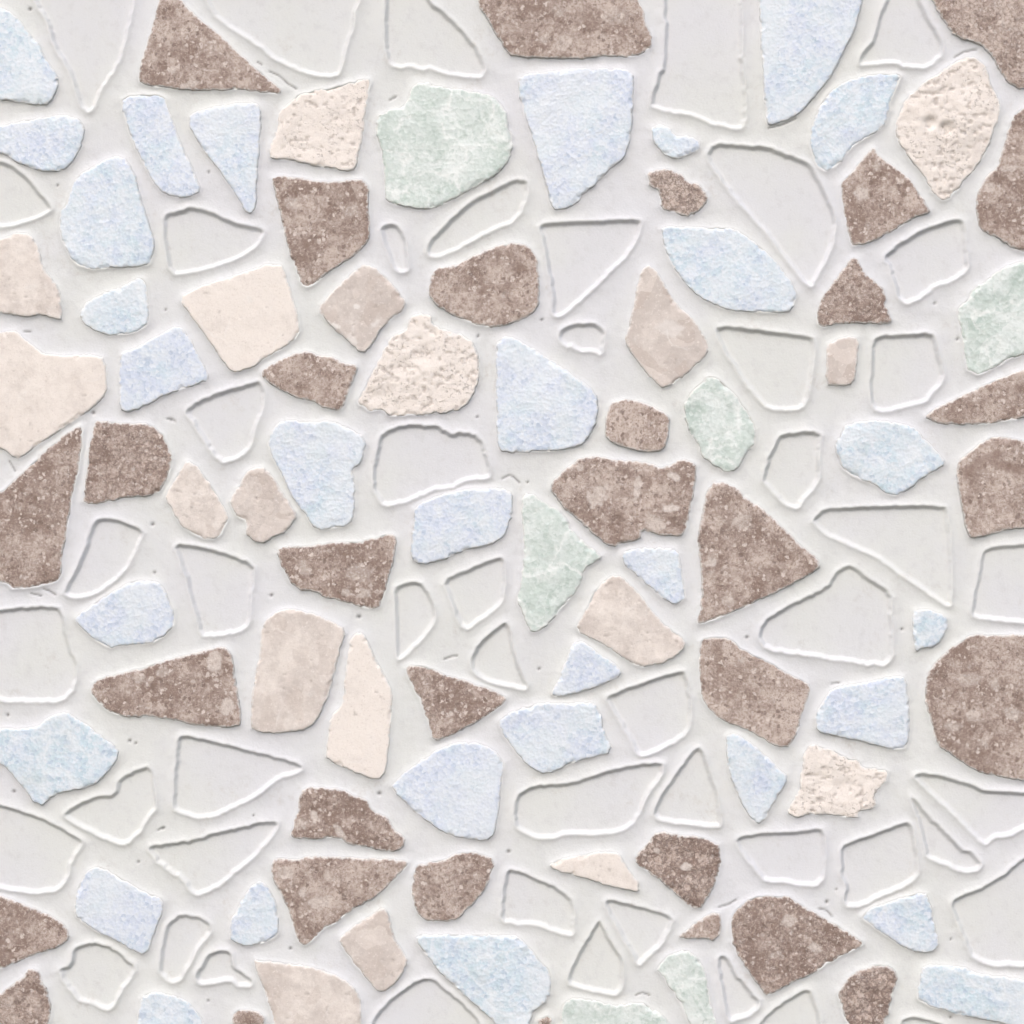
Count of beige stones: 18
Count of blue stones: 31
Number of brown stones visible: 33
